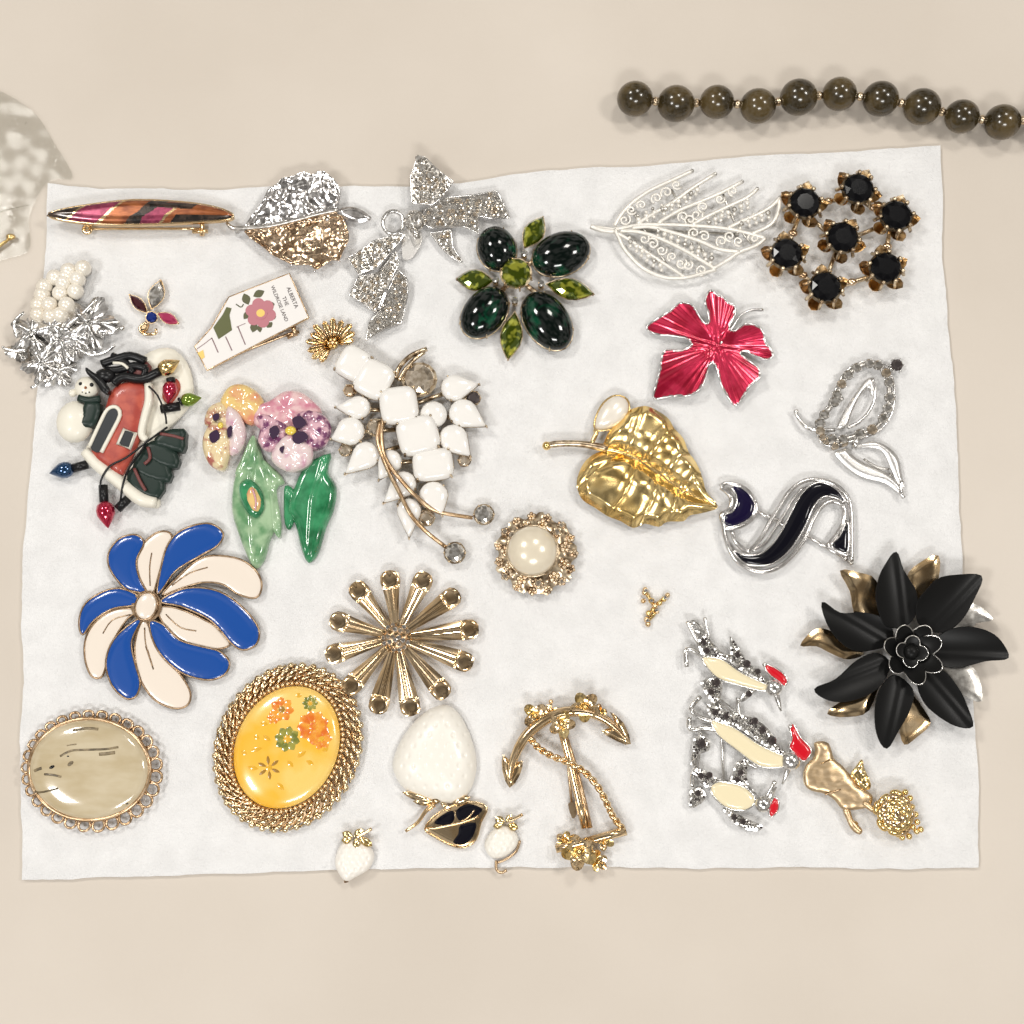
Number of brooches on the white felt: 30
